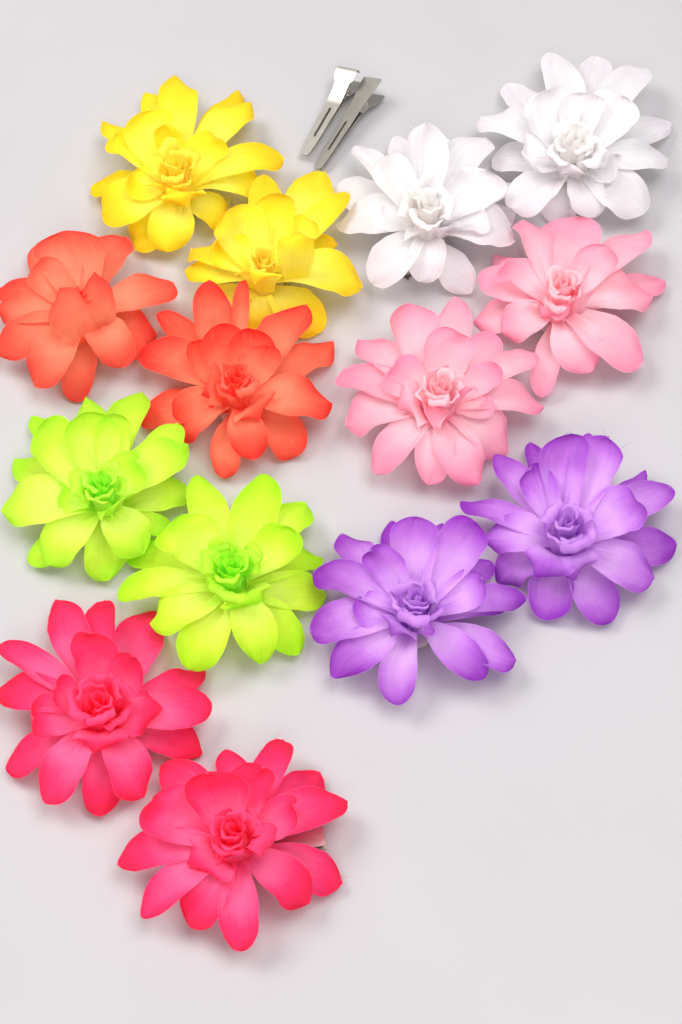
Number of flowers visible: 14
